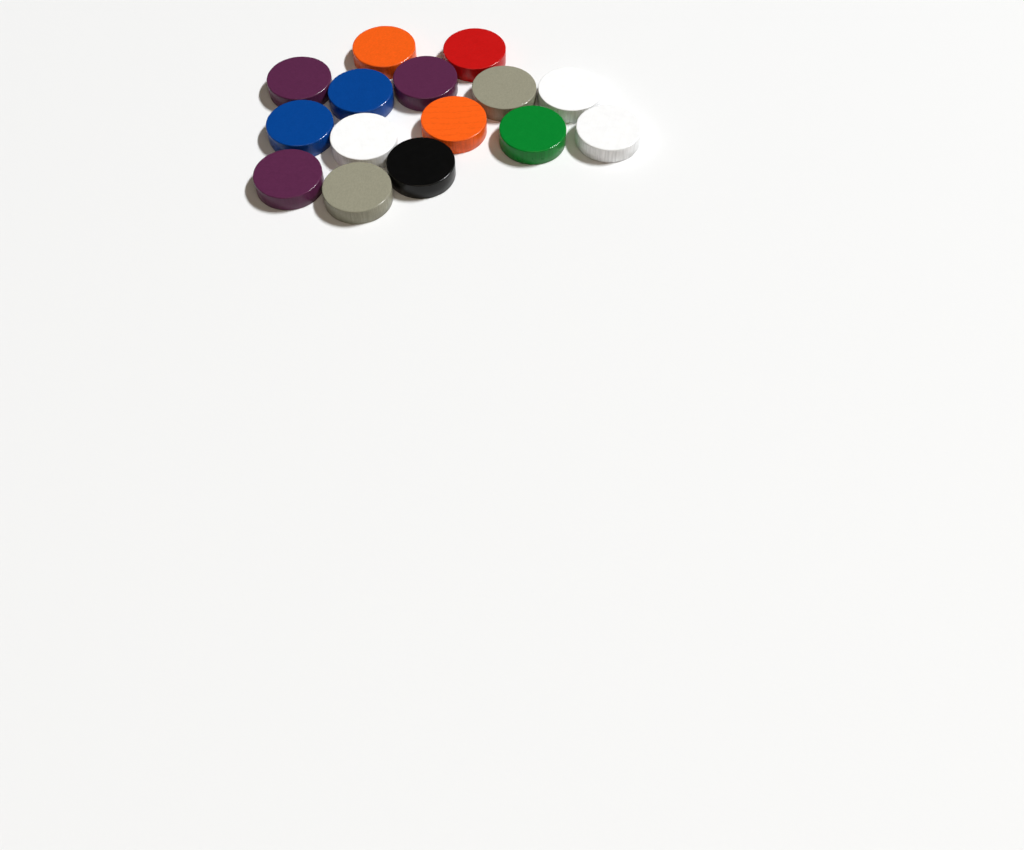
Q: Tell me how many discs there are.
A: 15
